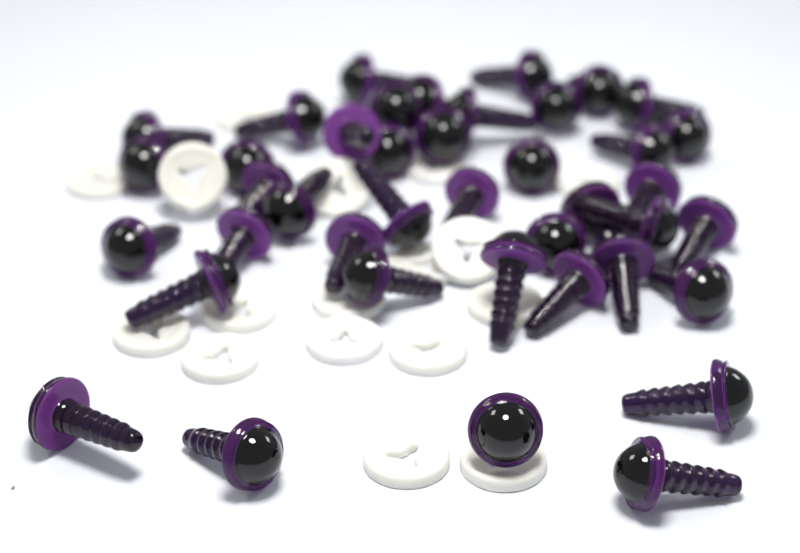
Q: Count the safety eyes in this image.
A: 41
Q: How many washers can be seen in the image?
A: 17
